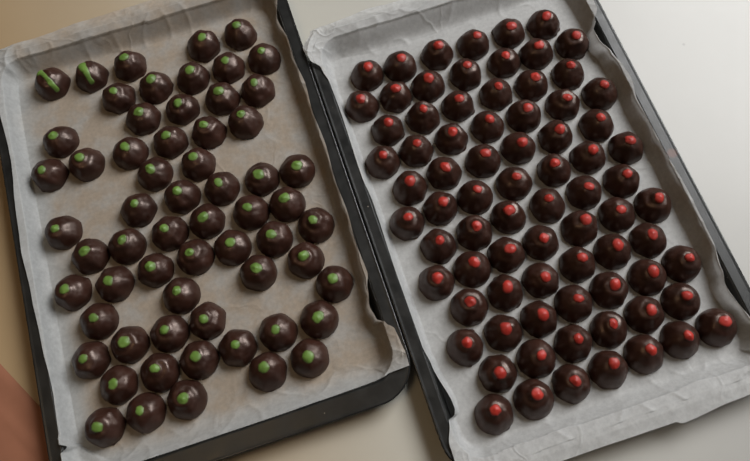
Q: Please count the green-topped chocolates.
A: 62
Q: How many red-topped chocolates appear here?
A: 78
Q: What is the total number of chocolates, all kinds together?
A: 140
